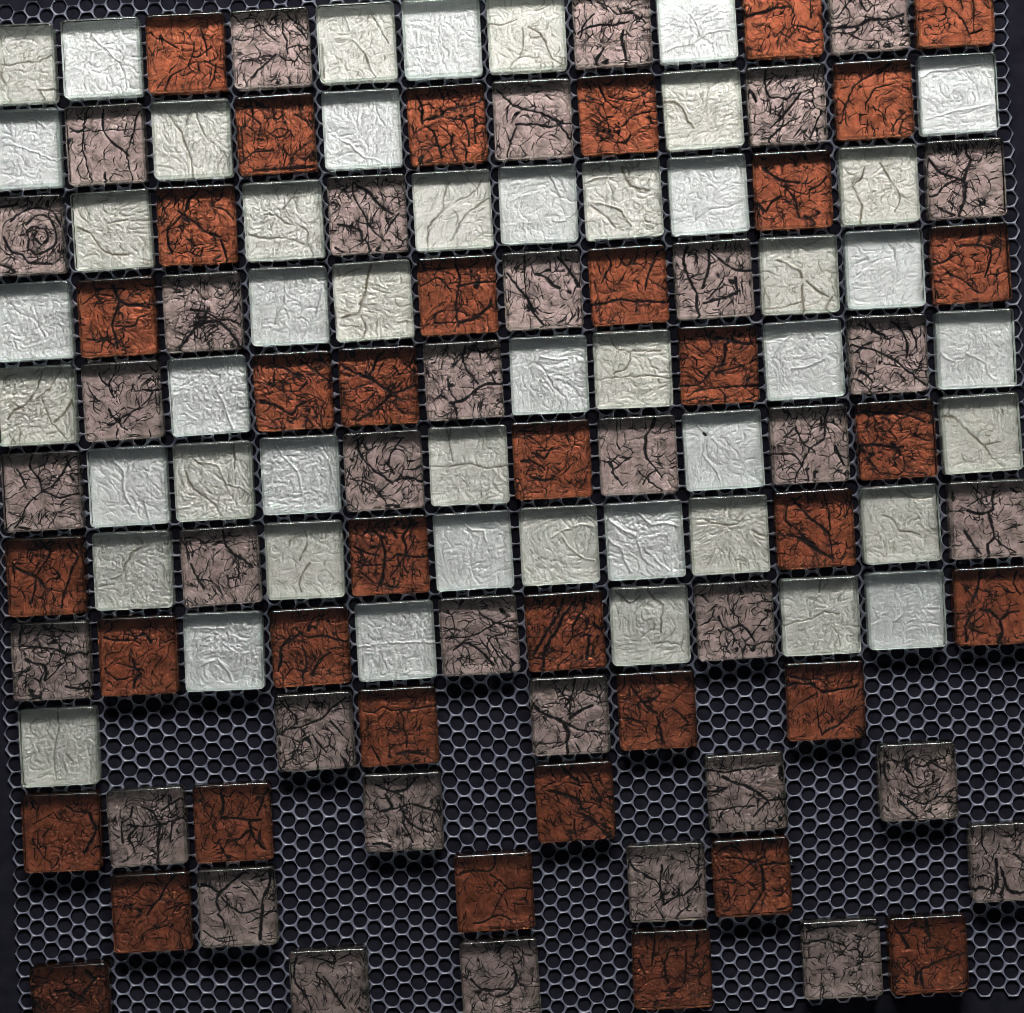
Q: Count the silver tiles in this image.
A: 48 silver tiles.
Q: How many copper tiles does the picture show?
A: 37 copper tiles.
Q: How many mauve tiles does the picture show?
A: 36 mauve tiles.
